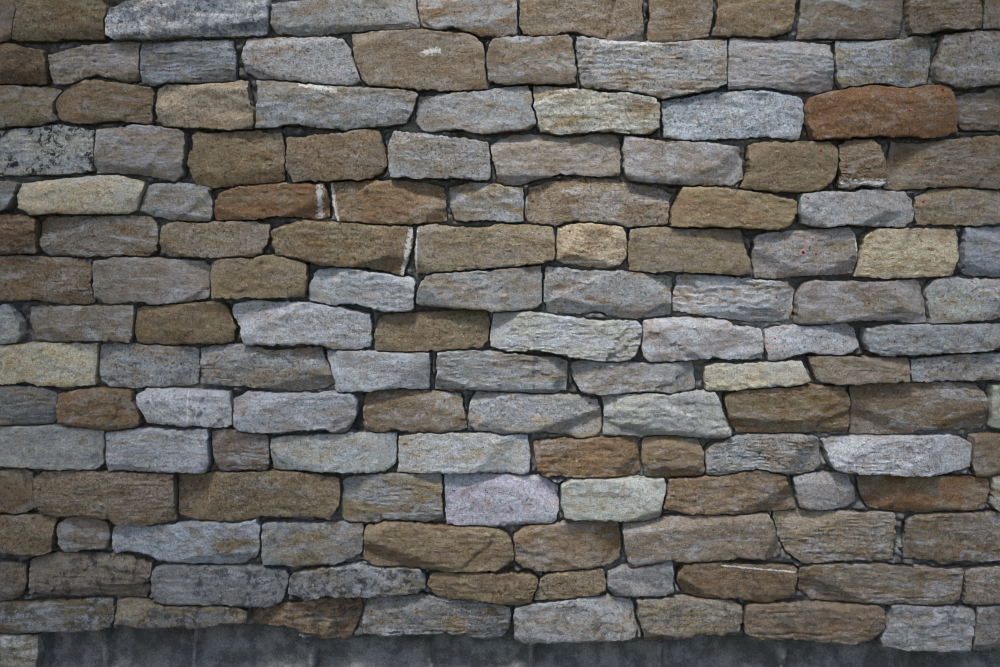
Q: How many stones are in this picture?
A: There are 146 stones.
